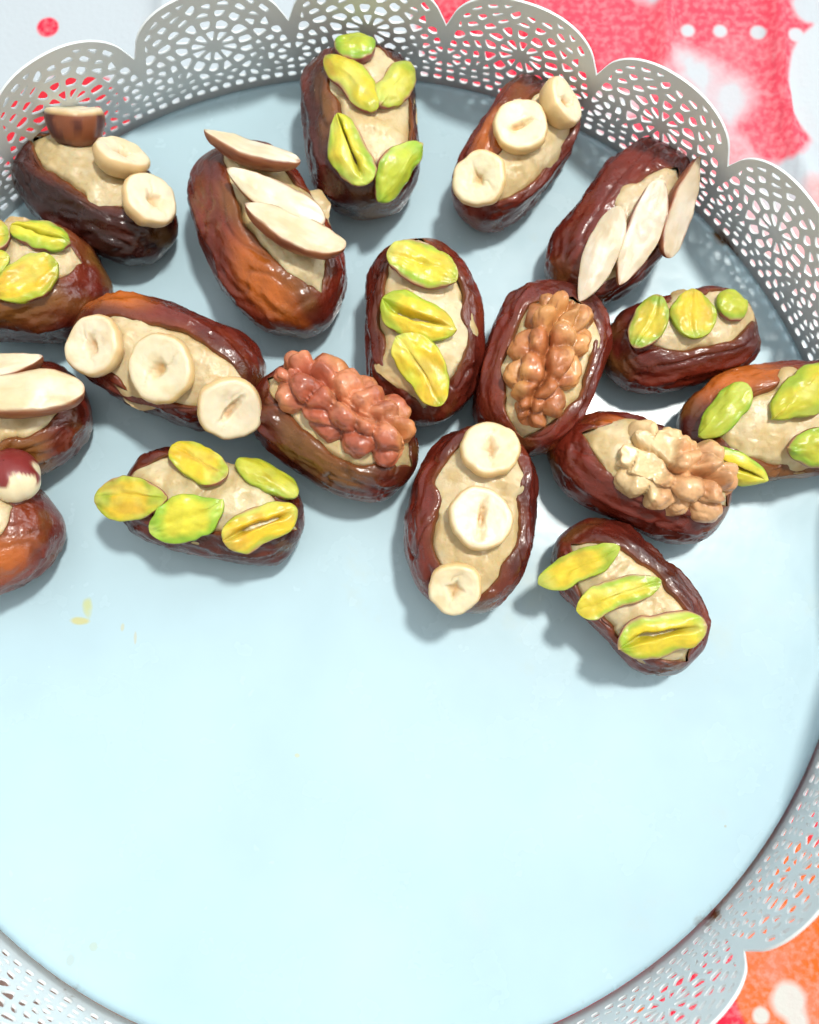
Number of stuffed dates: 18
